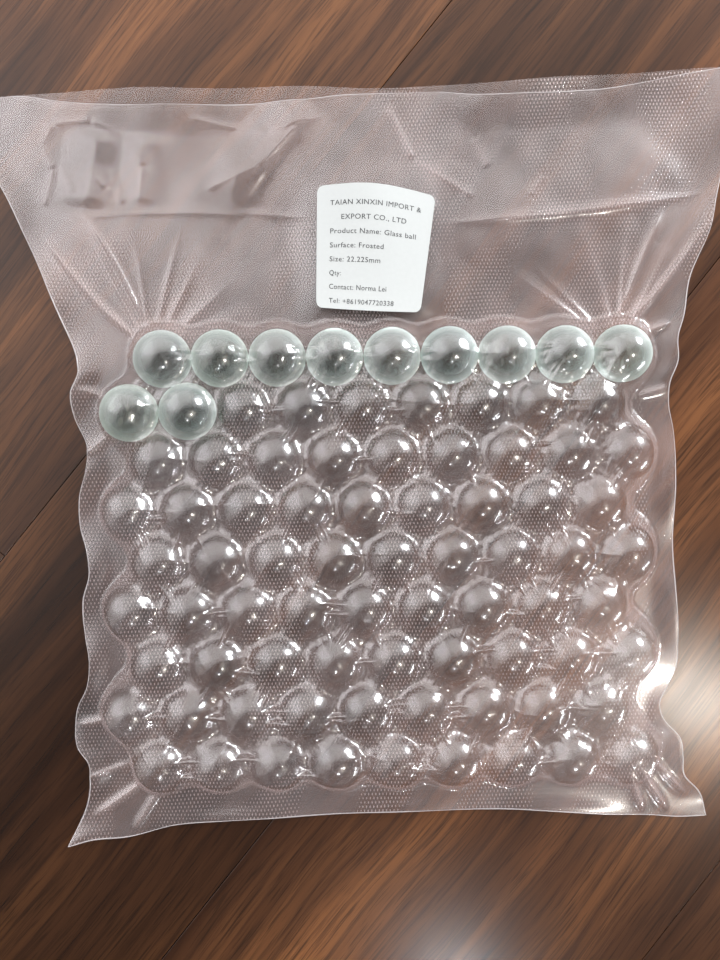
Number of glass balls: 11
